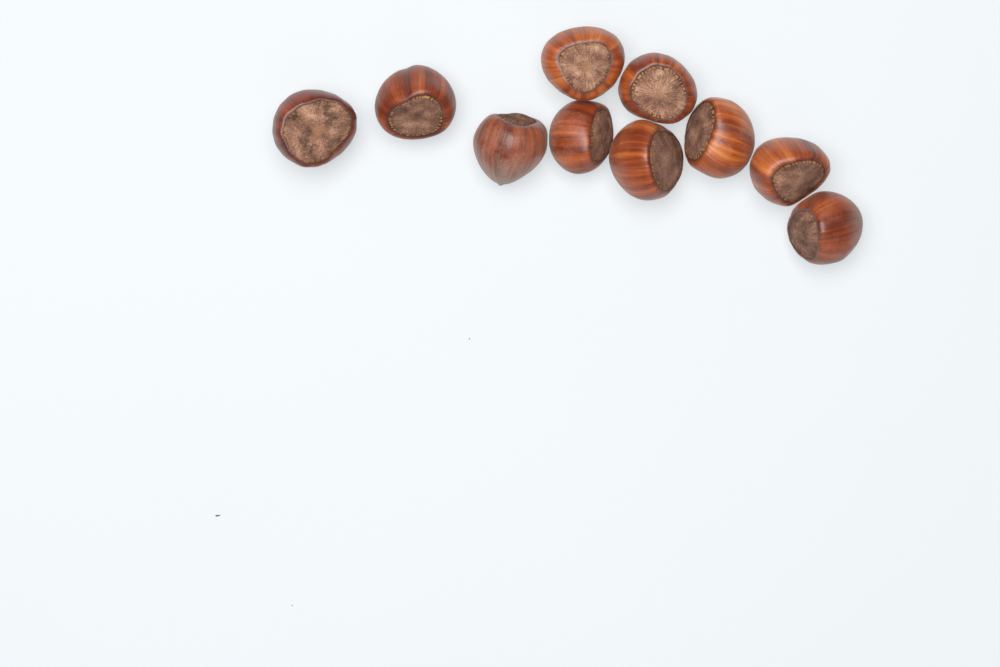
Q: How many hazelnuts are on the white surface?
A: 10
